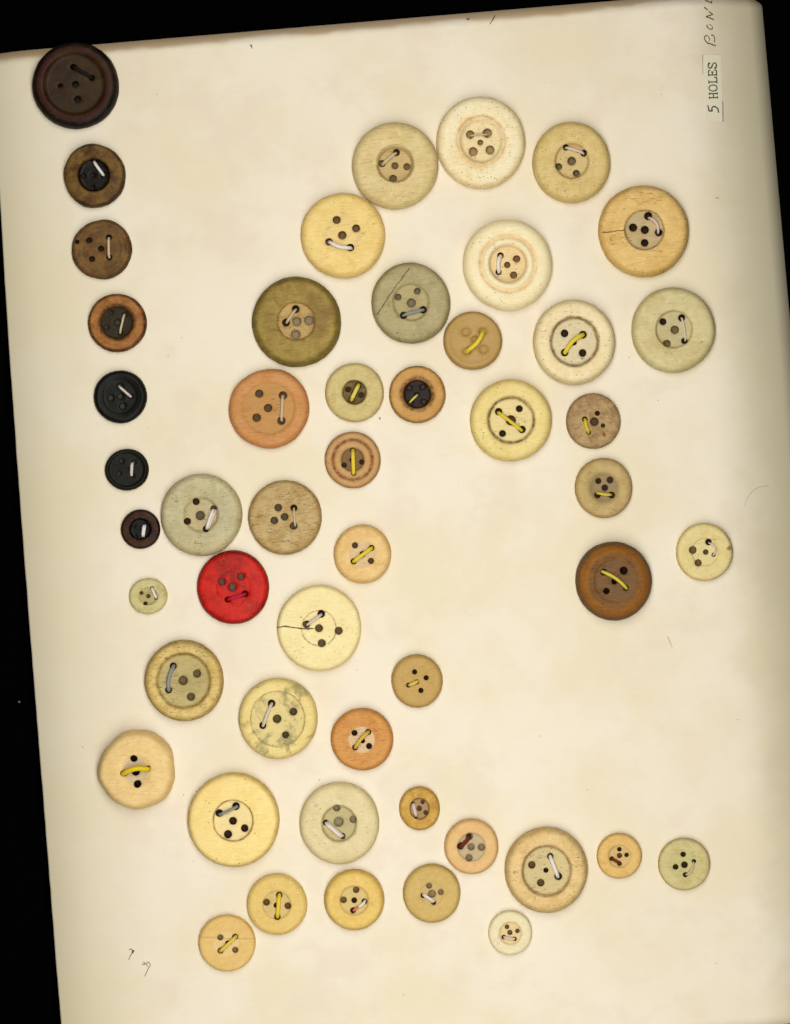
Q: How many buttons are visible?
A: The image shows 50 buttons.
